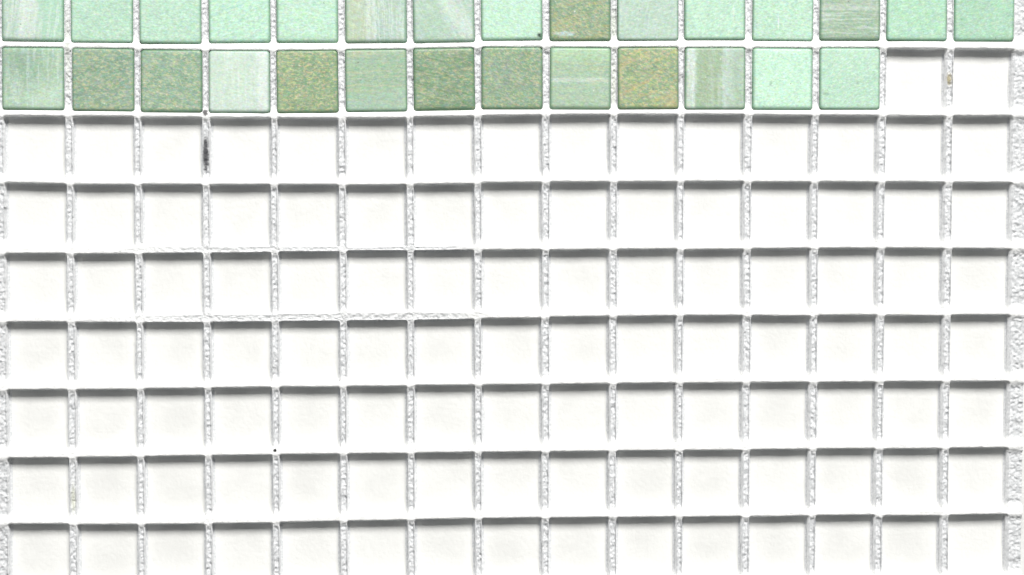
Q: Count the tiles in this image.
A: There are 28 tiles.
